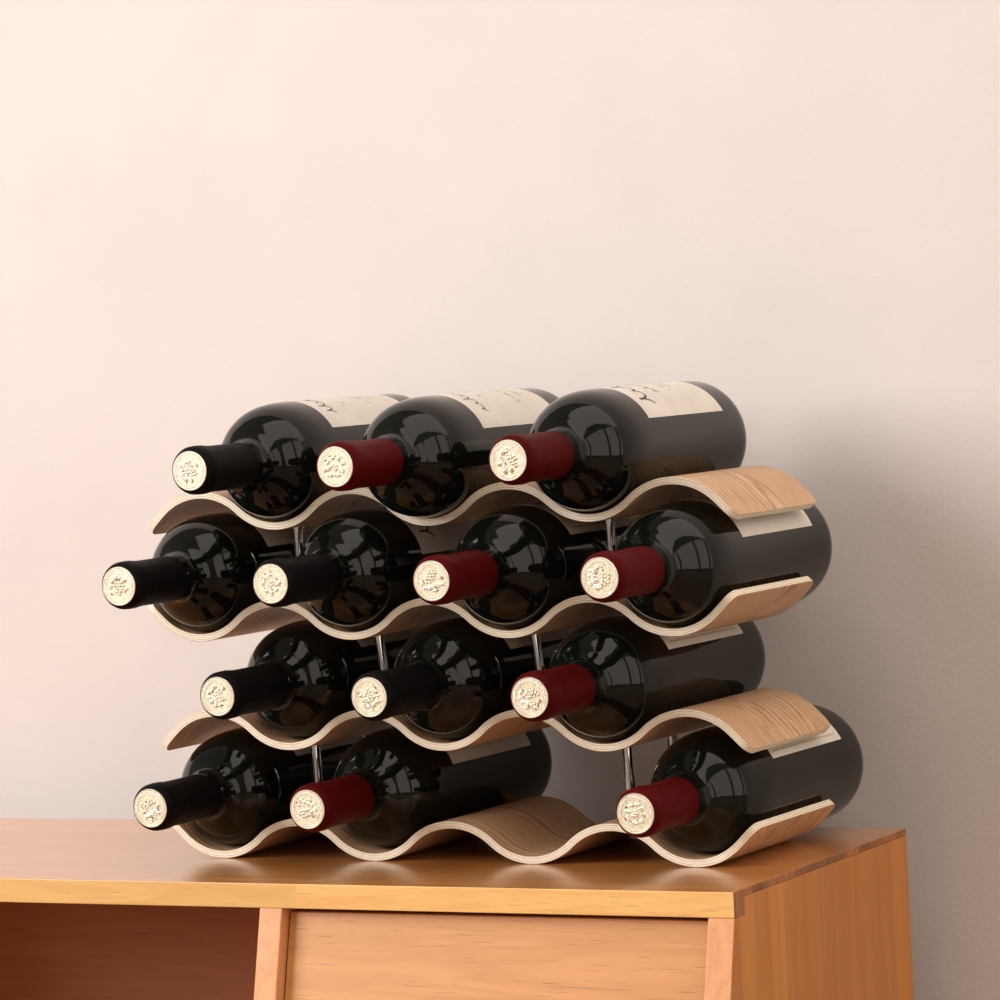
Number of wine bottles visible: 13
